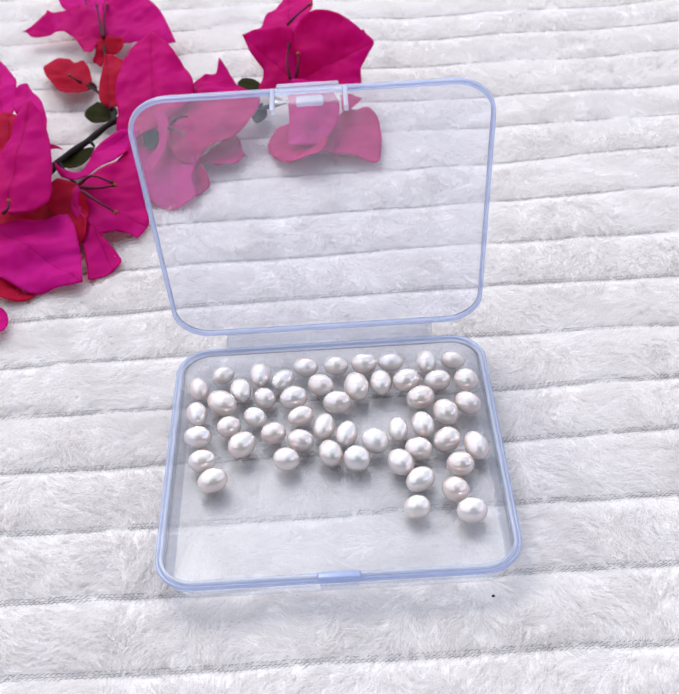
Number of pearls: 51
